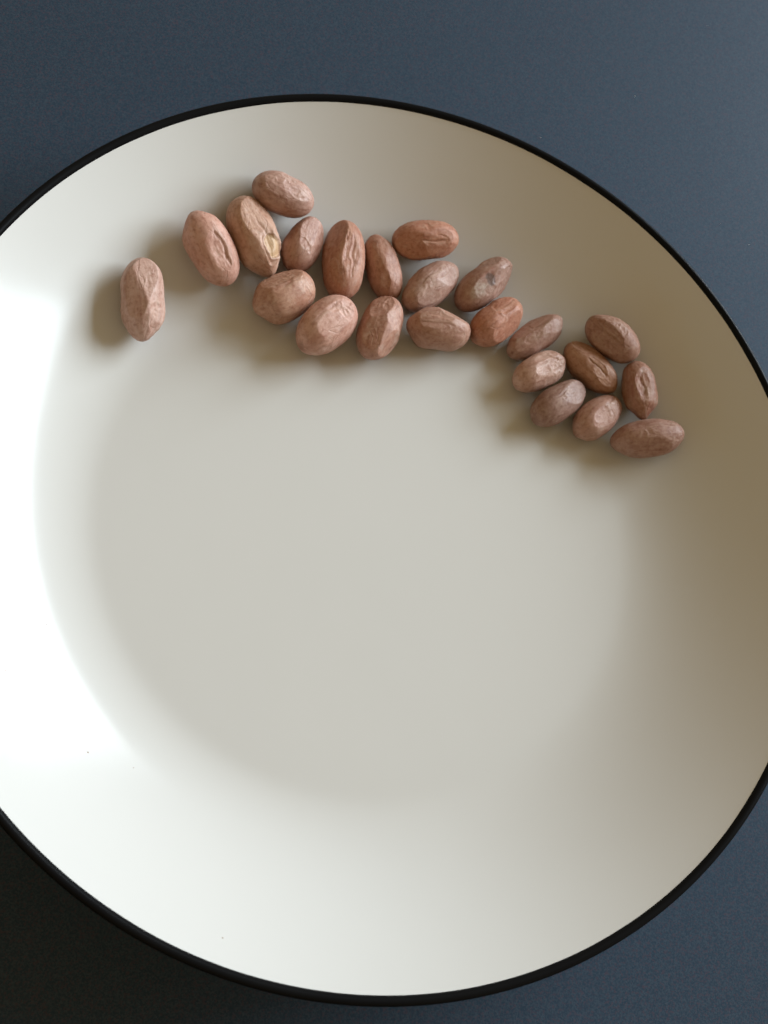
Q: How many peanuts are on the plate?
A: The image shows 23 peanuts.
